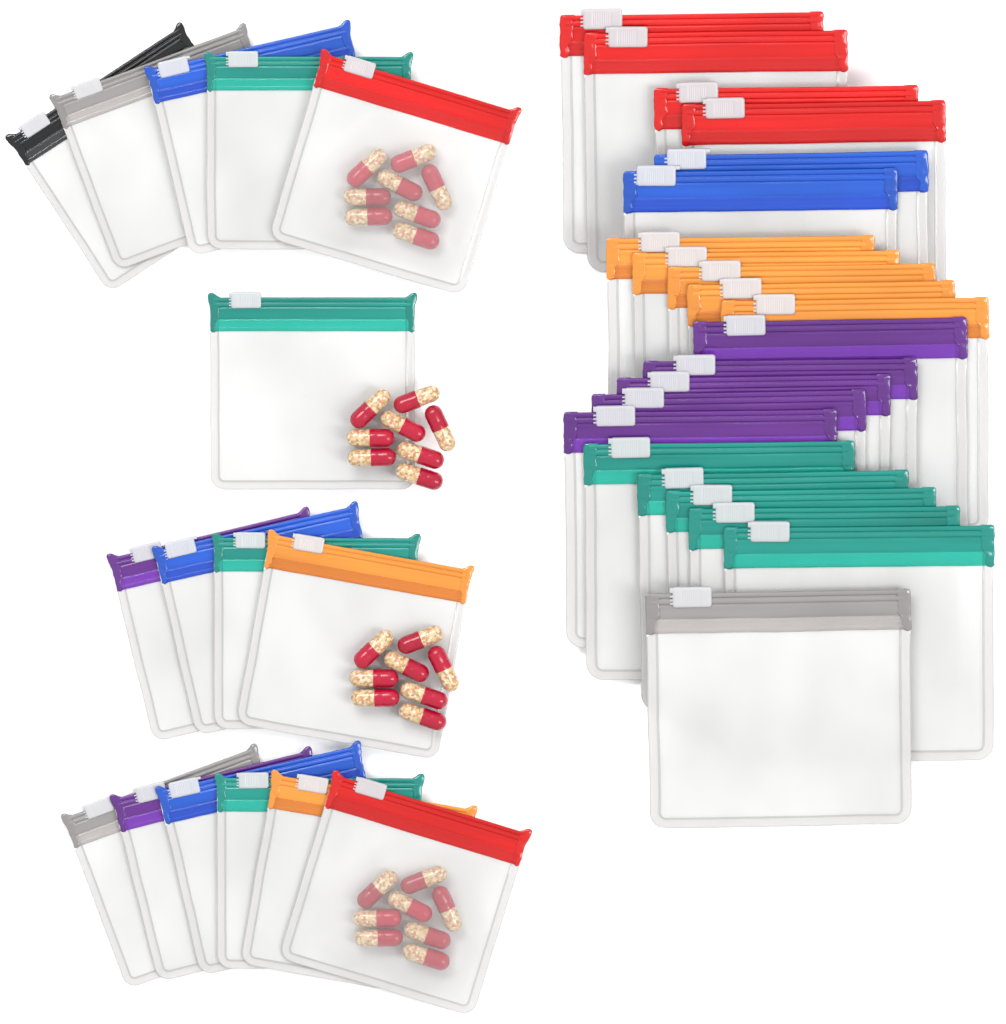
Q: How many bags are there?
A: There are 38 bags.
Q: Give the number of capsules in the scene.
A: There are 32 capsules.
